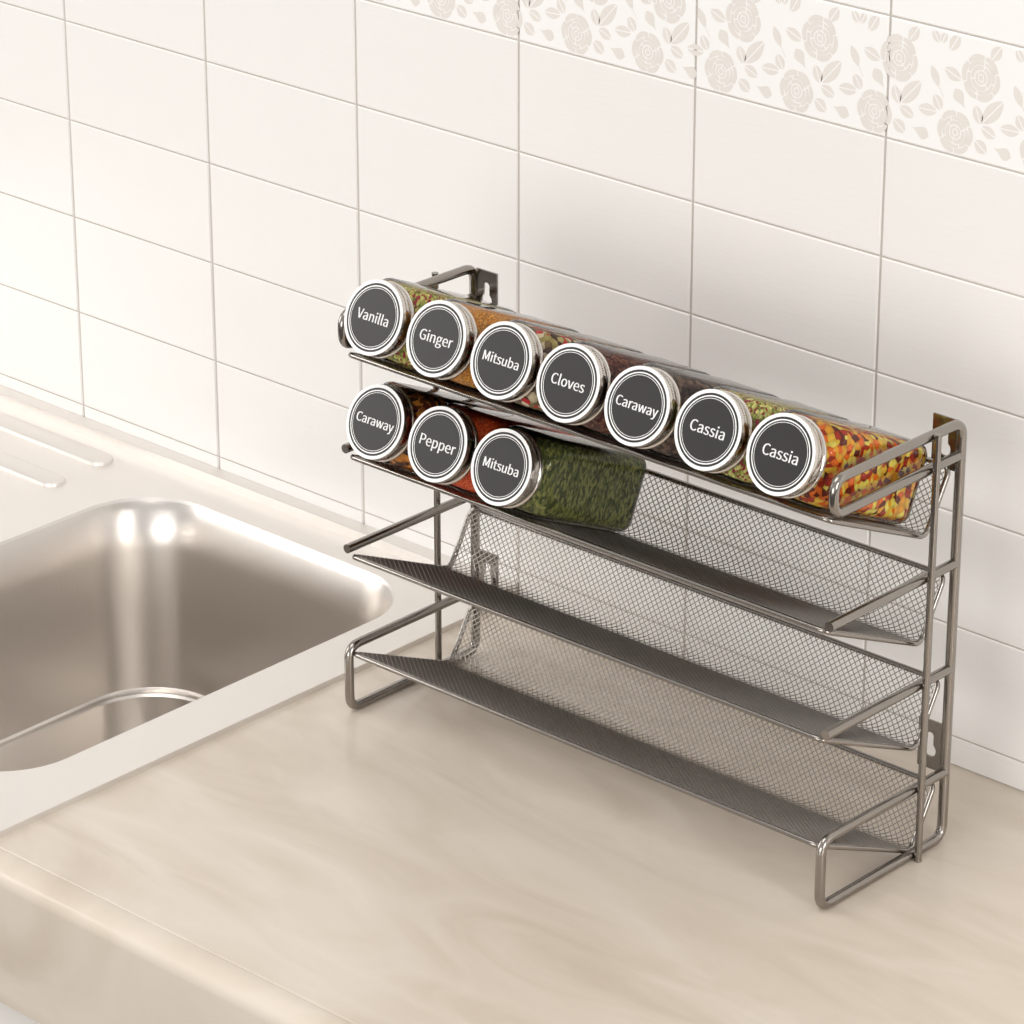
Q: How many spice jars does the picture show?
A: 10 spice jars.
